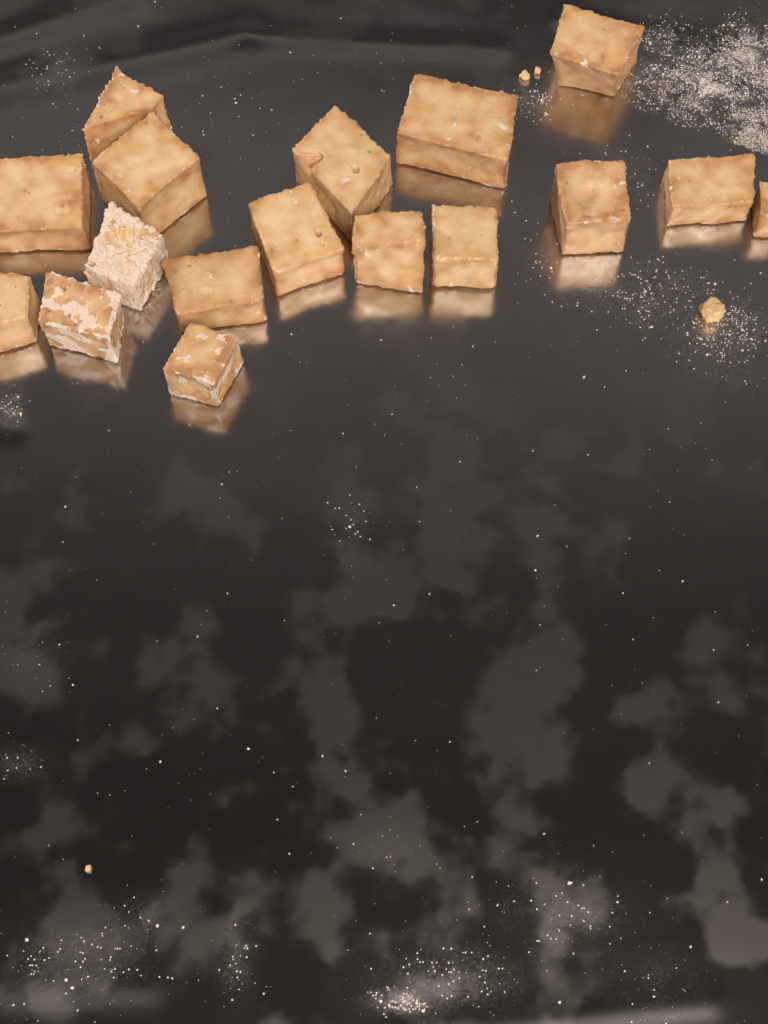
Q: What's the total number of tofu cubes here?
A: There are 17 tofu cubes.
